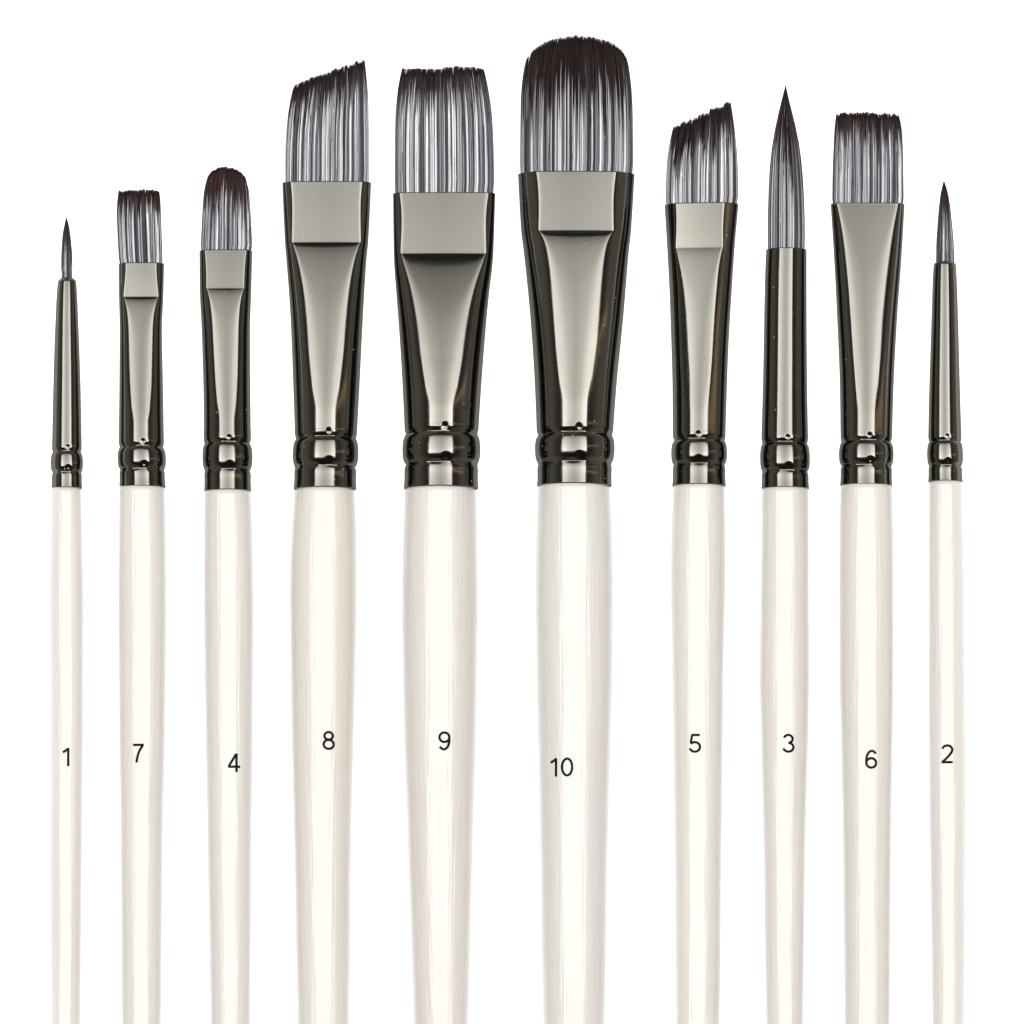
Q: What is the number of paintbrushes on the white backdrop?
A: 10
